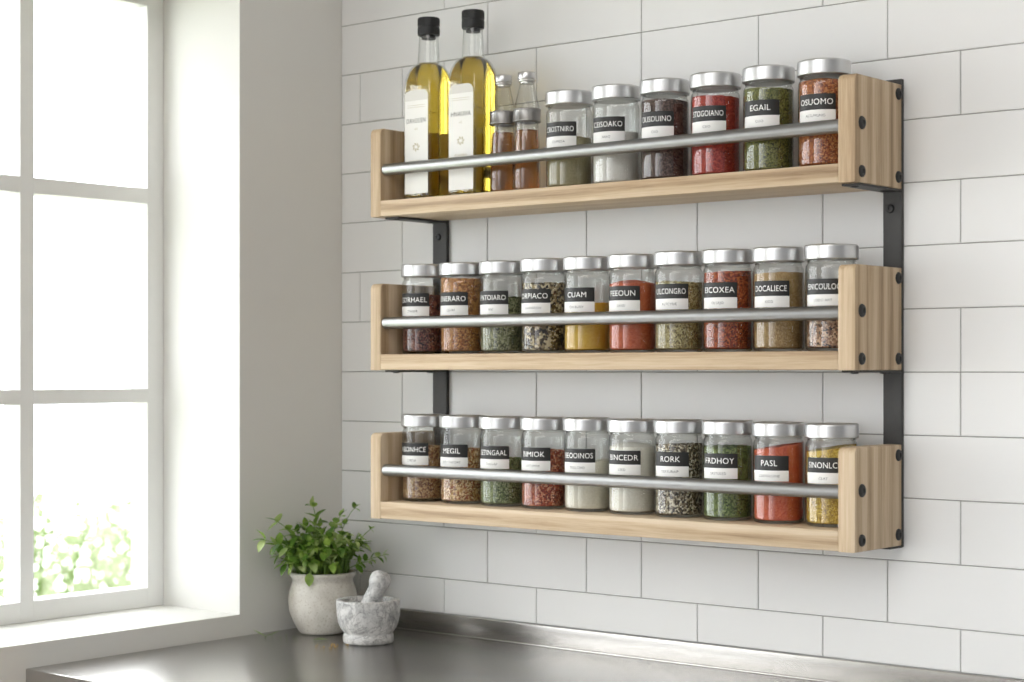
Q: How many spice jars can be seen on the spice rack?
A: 26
